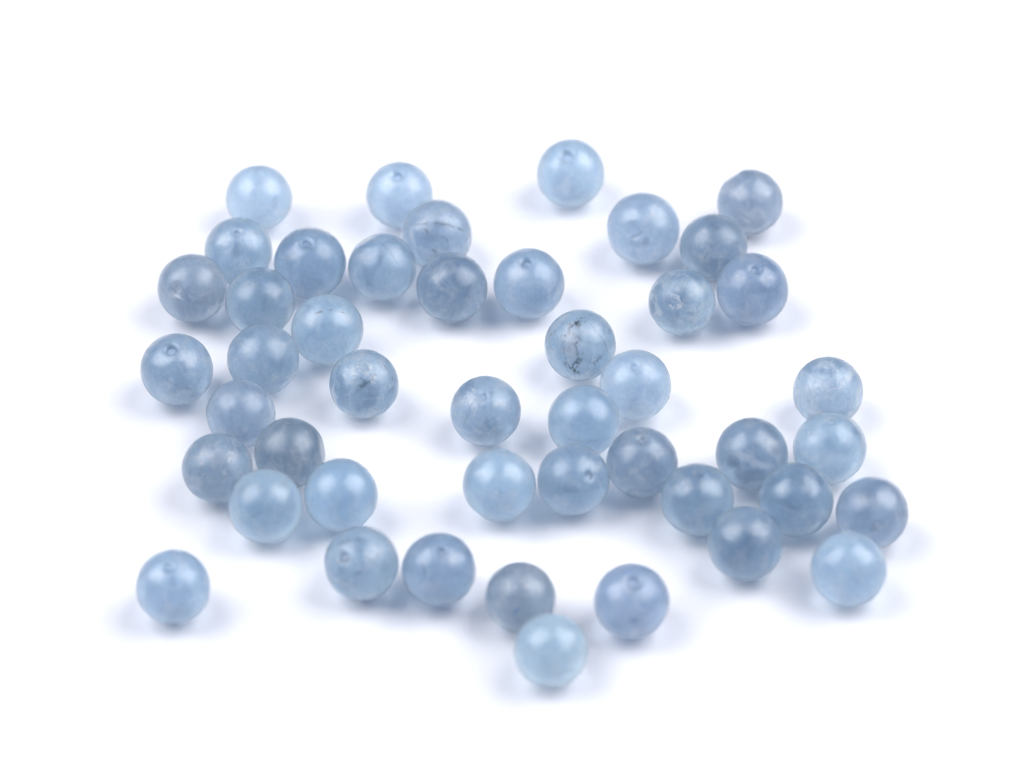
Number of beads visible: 46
